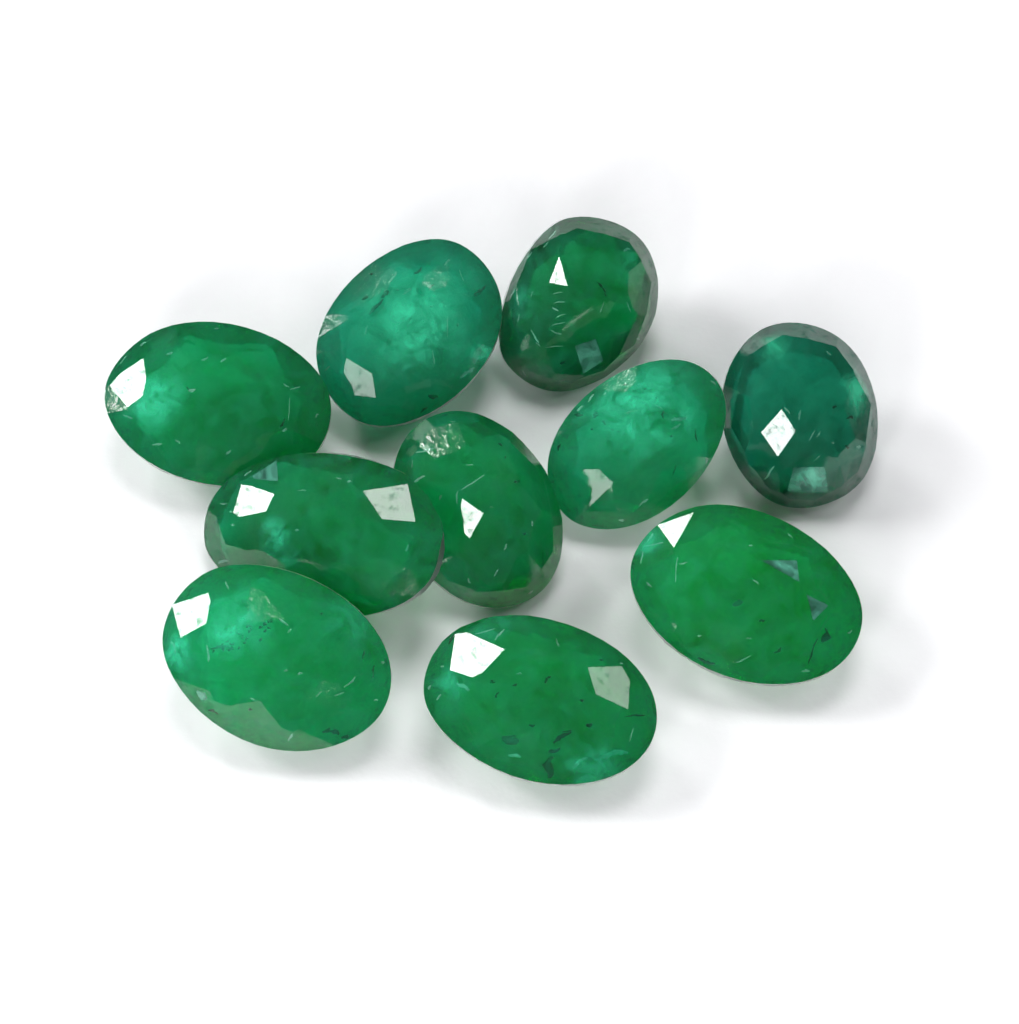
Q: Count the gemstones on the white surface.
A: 10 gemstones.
